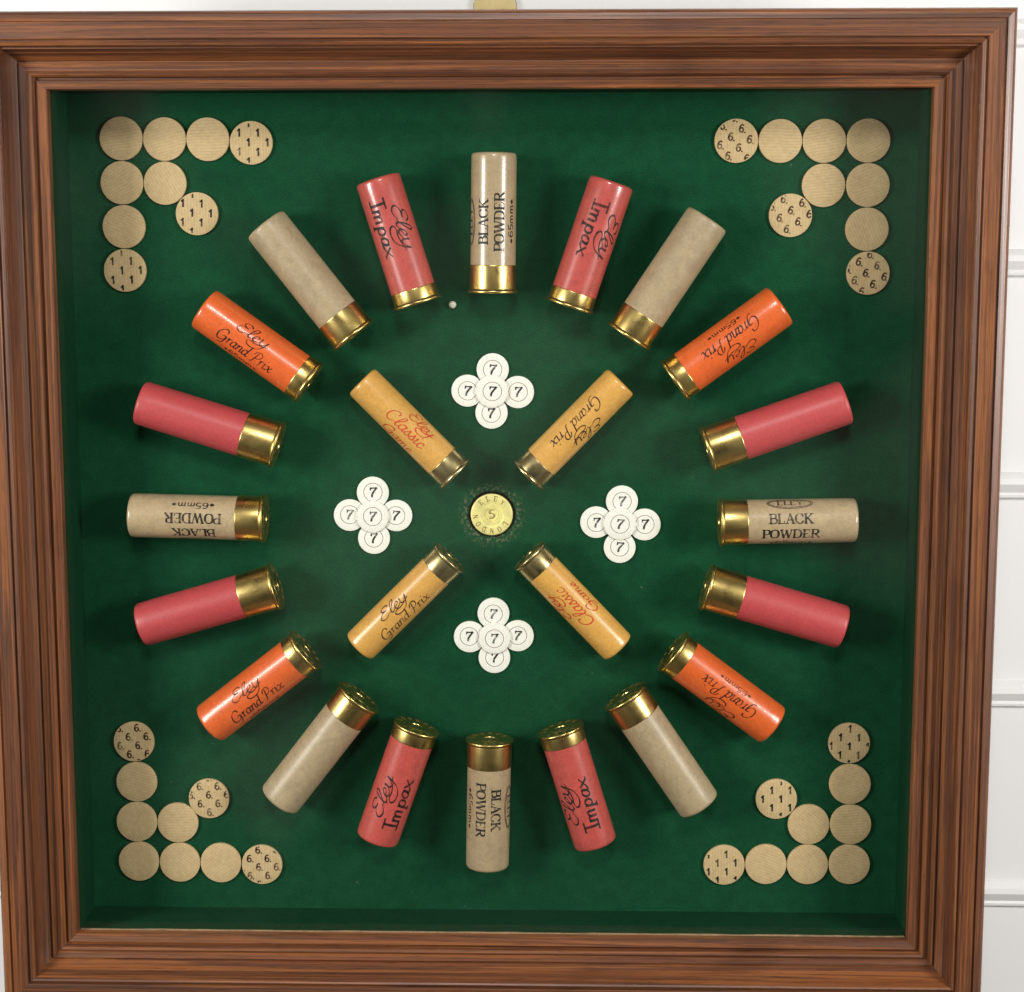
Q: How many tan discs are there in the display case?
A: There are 36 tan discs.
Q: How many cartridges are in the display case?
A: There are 25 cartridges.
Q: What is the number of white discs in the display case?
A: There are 20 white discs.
